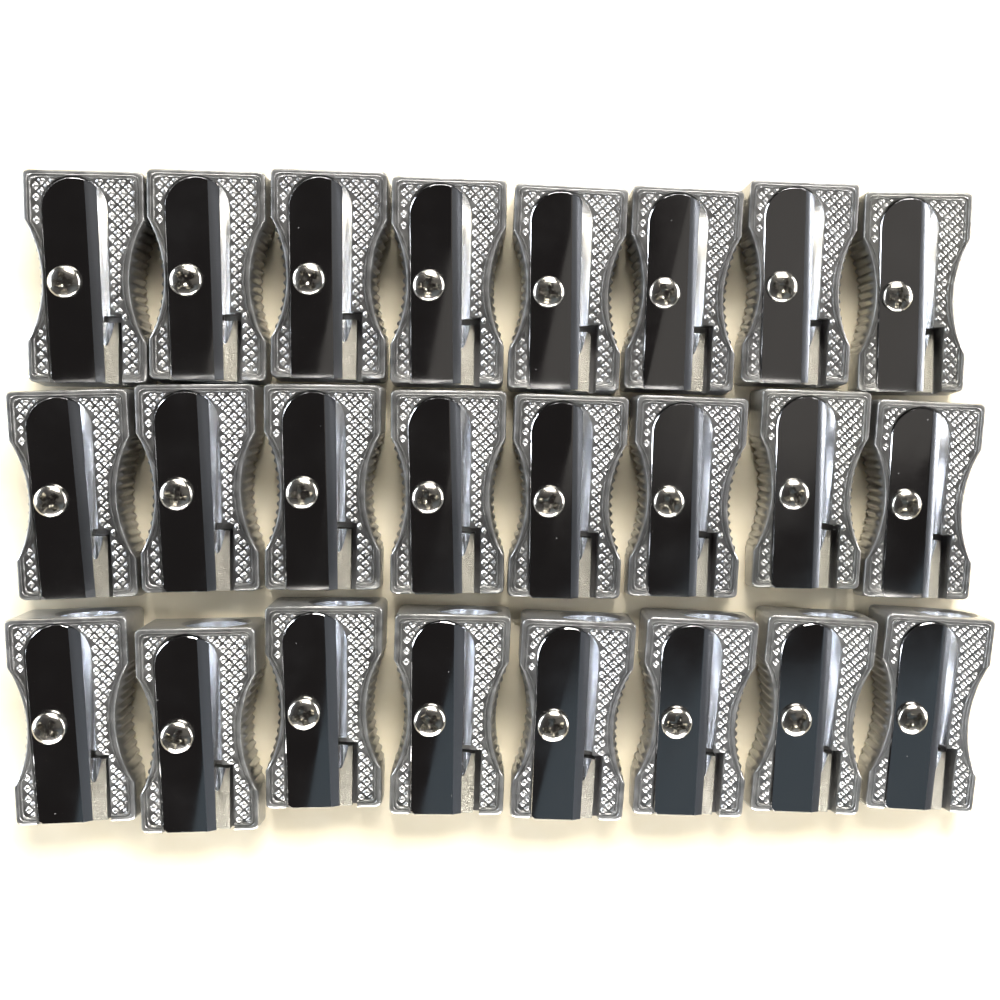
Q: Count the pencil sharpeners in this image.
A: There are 24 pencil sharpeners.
